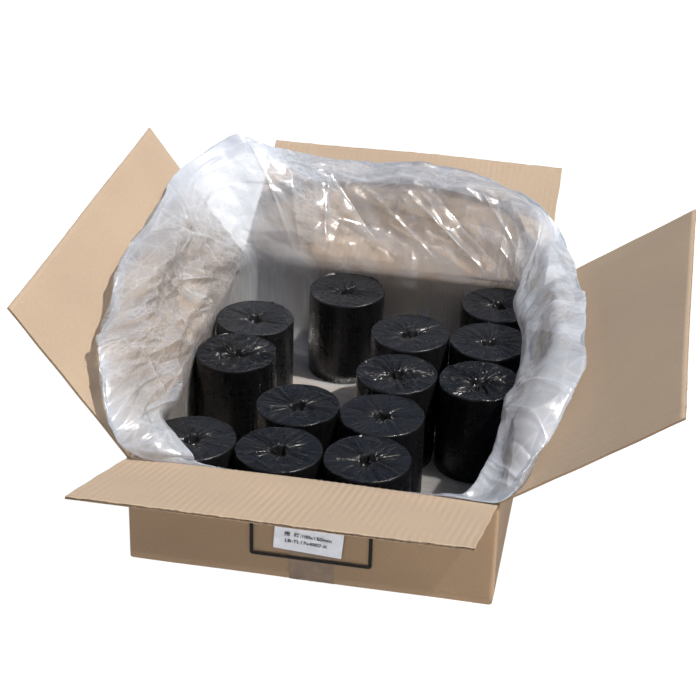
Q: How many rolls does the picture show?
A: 13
